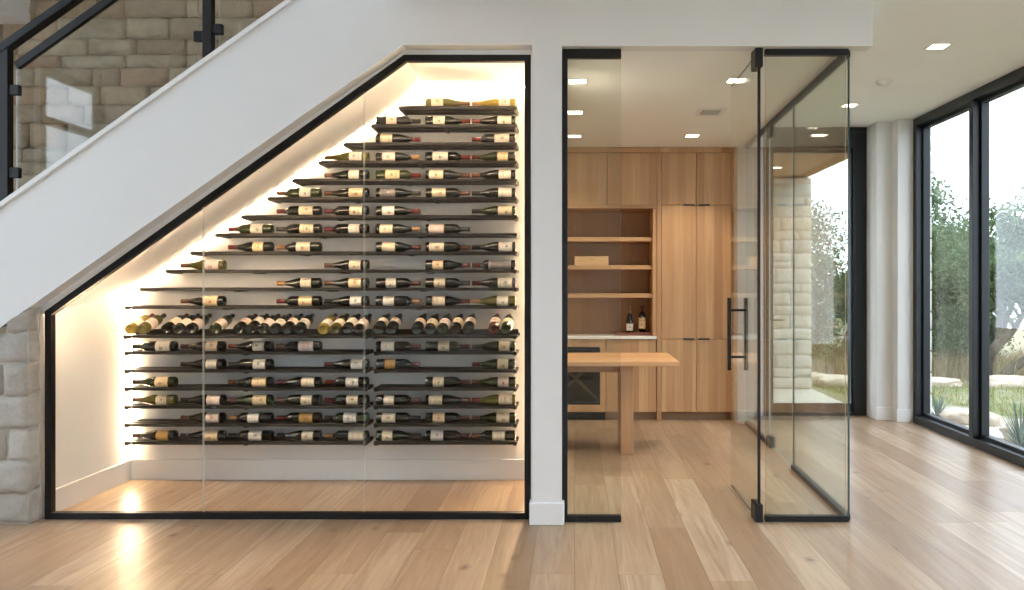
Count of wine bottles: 117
